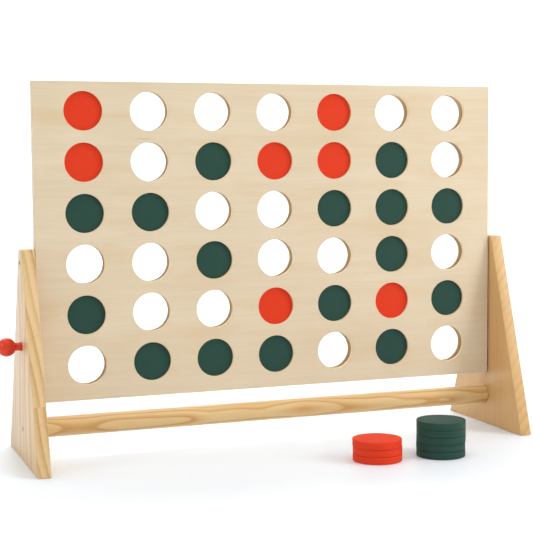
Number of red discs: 10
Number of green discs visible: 21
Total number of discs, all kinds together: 31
